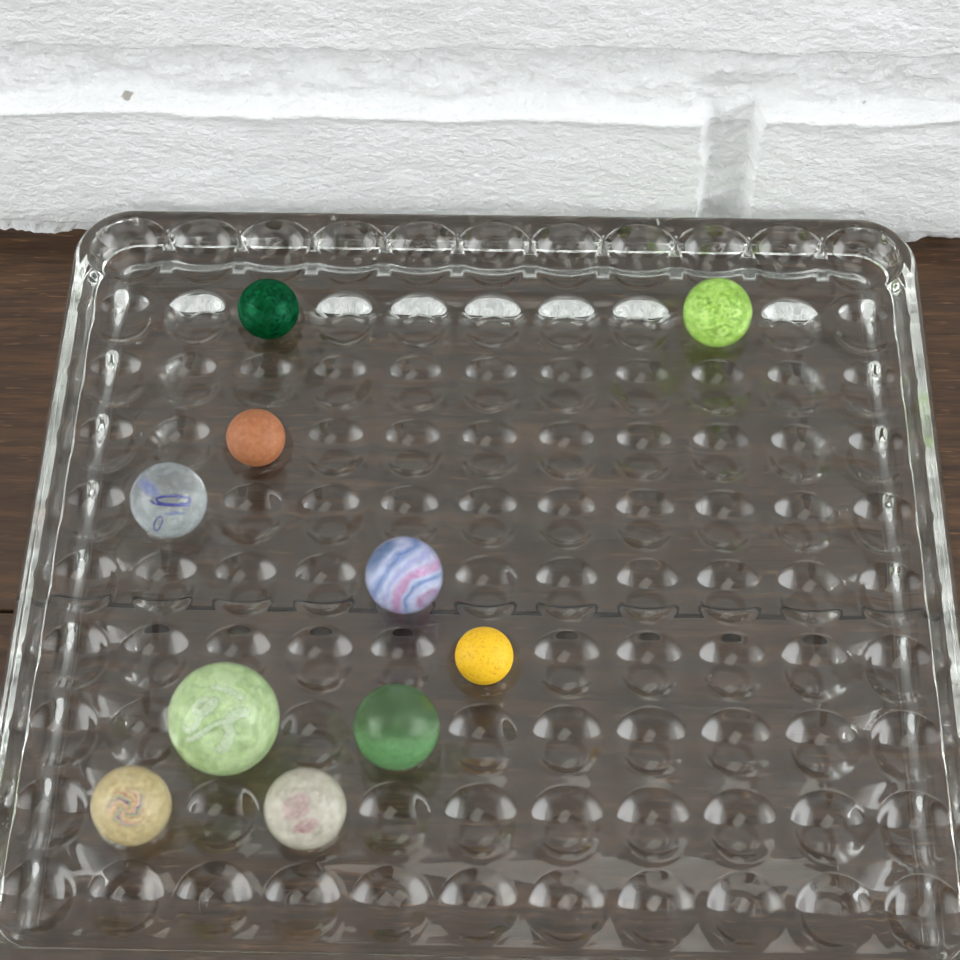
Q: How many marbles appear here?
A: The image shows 10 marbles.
